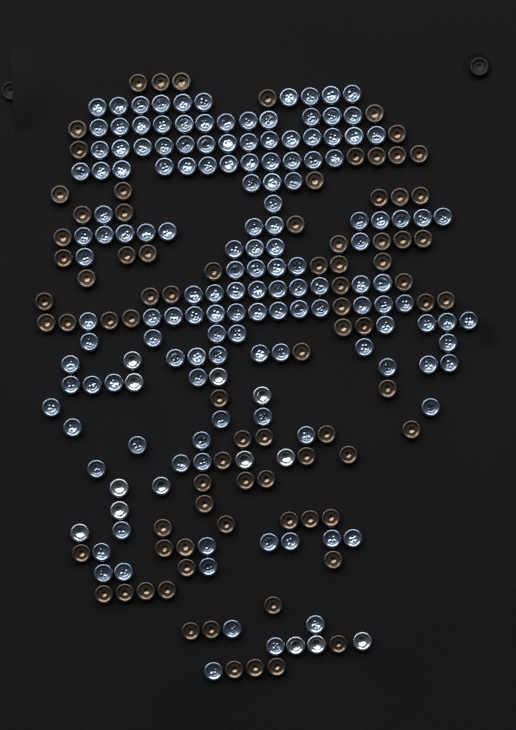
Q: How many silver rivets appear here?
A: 13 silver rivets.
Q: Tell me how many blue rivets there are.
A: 144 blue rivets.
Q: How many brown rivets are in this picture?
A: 83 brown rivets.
